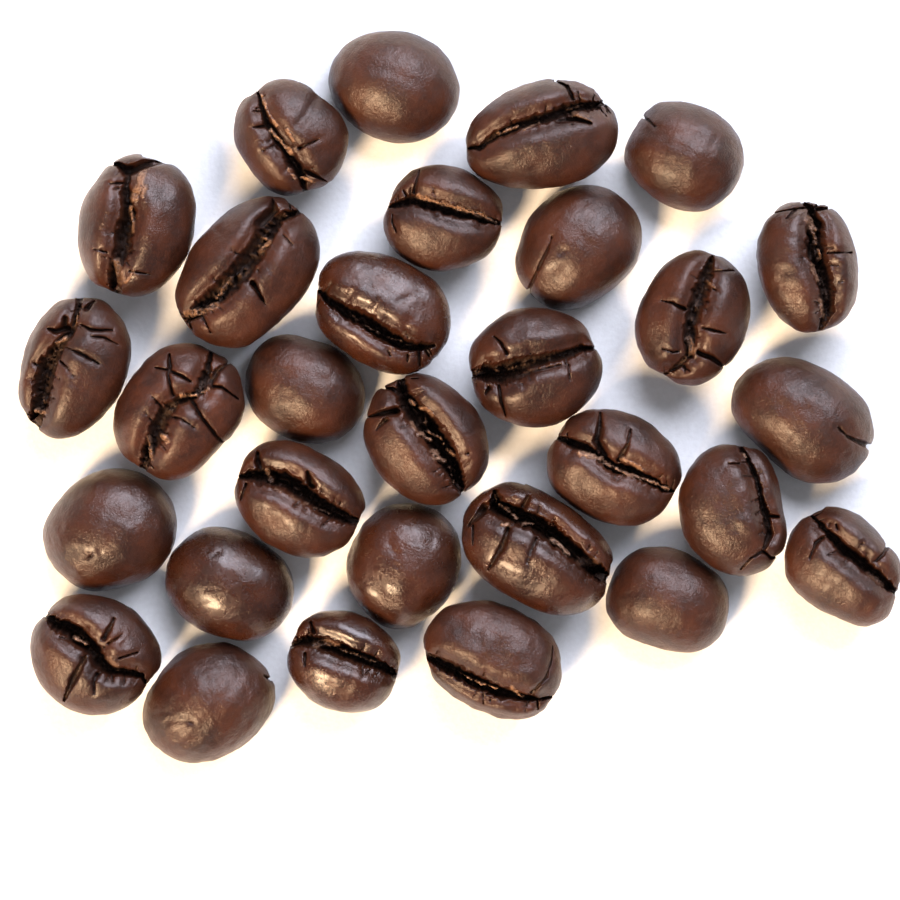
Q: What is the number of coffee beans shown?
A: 30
